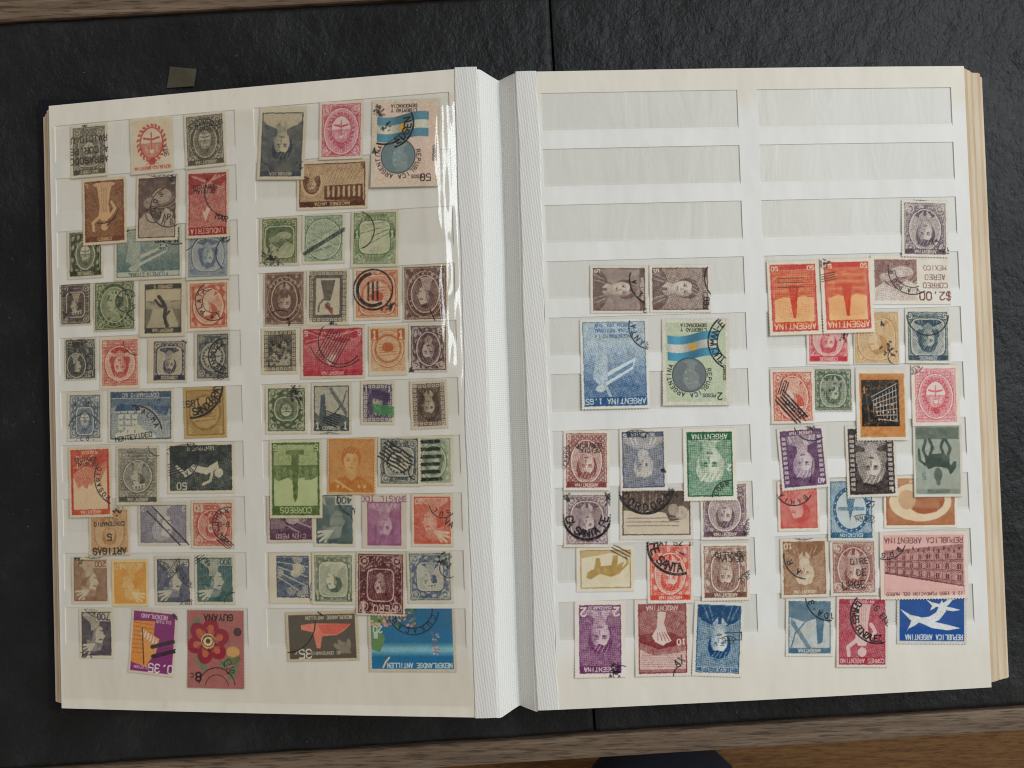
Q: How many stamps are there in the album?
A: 105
